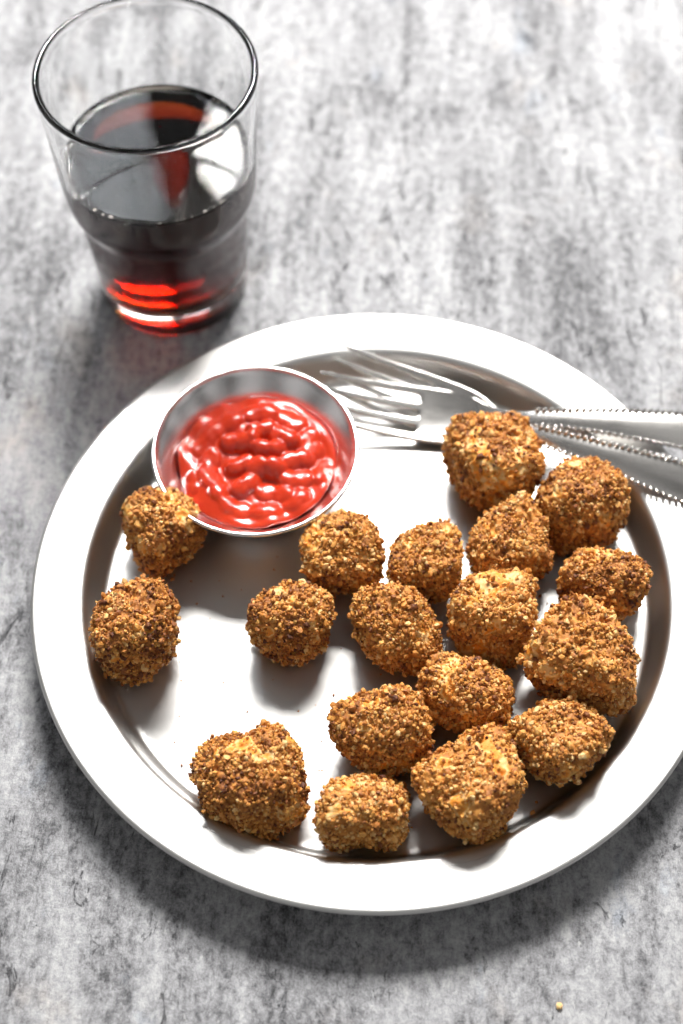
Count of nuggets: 18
